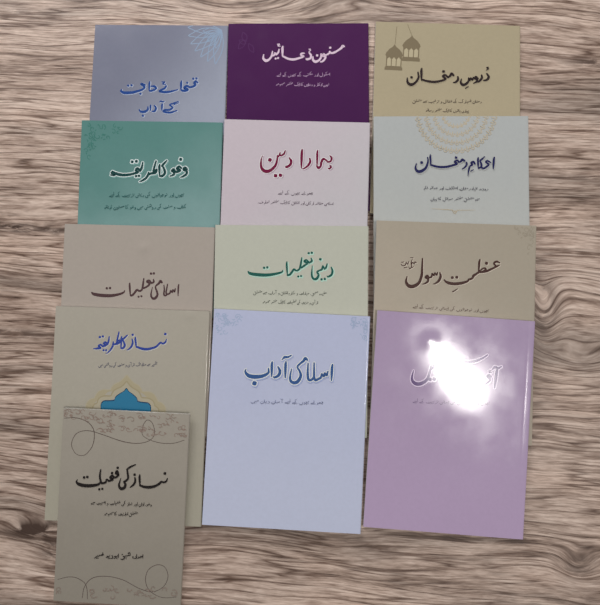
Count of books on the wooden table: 13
